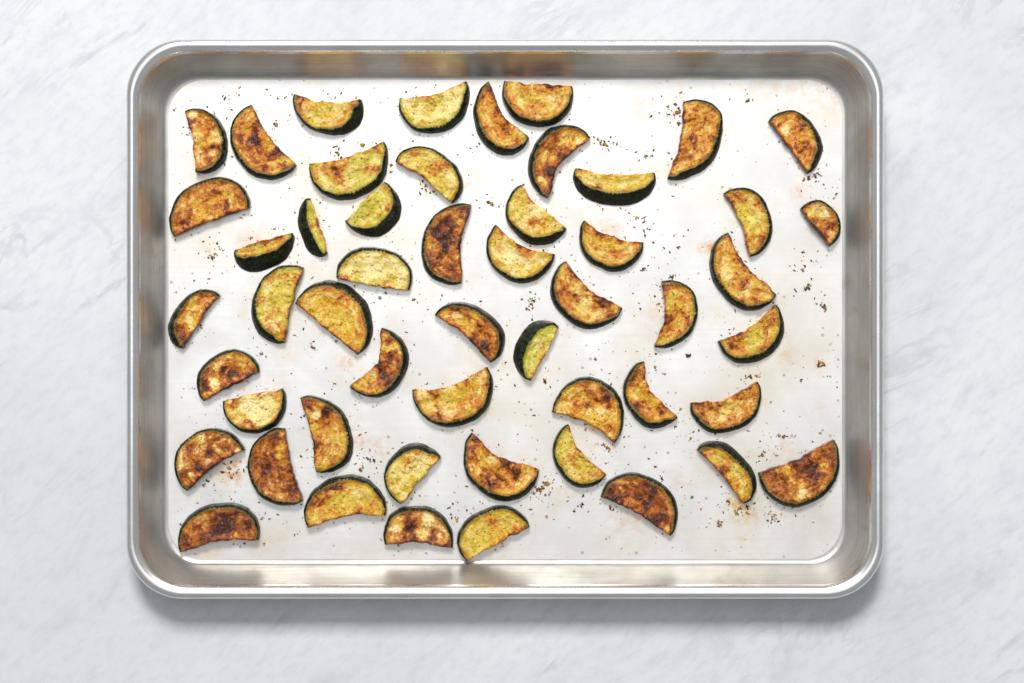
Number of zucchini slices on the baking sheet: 52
